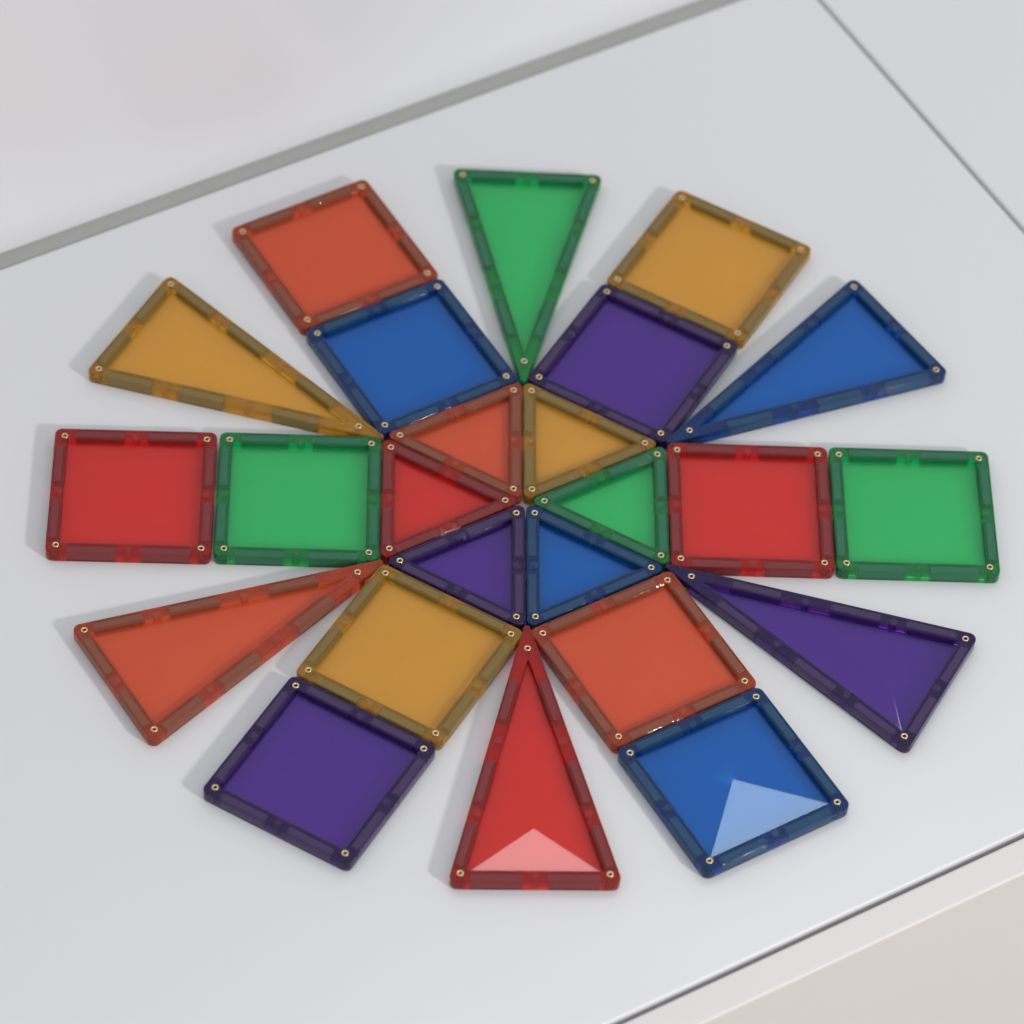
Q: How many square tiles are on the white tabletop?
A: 12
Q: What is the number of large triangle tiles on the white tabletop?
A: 6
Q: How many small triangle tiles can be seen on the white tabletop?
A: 6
